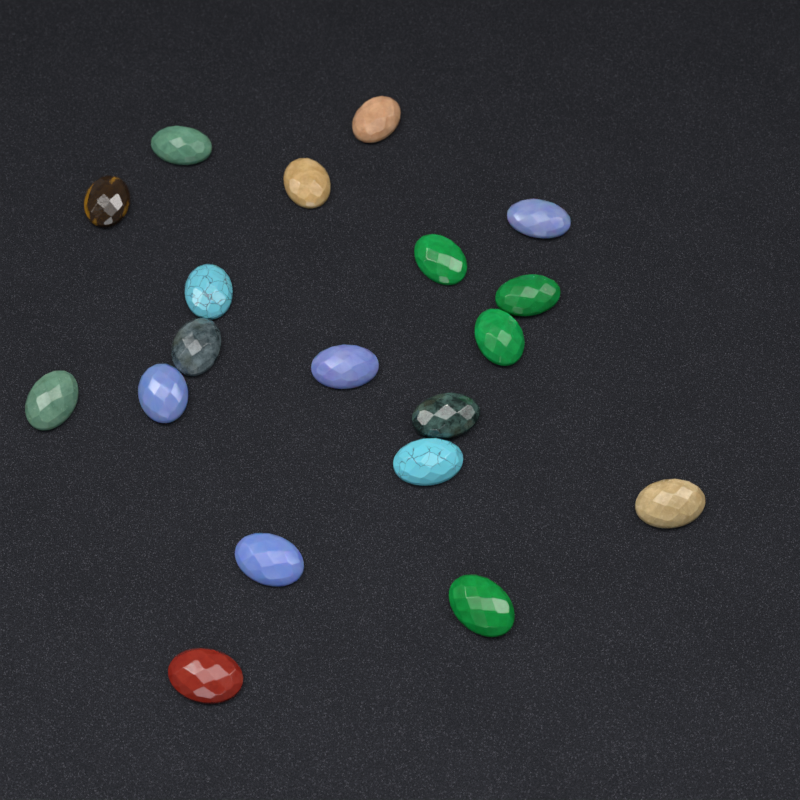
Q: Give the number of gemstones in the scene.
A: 19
